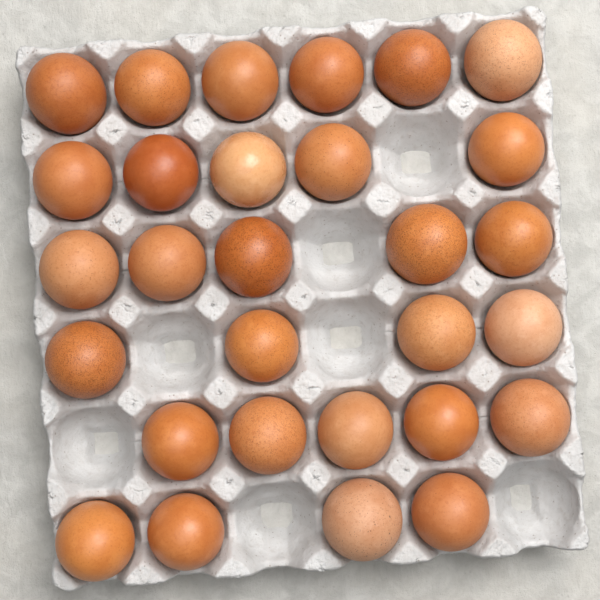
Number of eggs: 29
